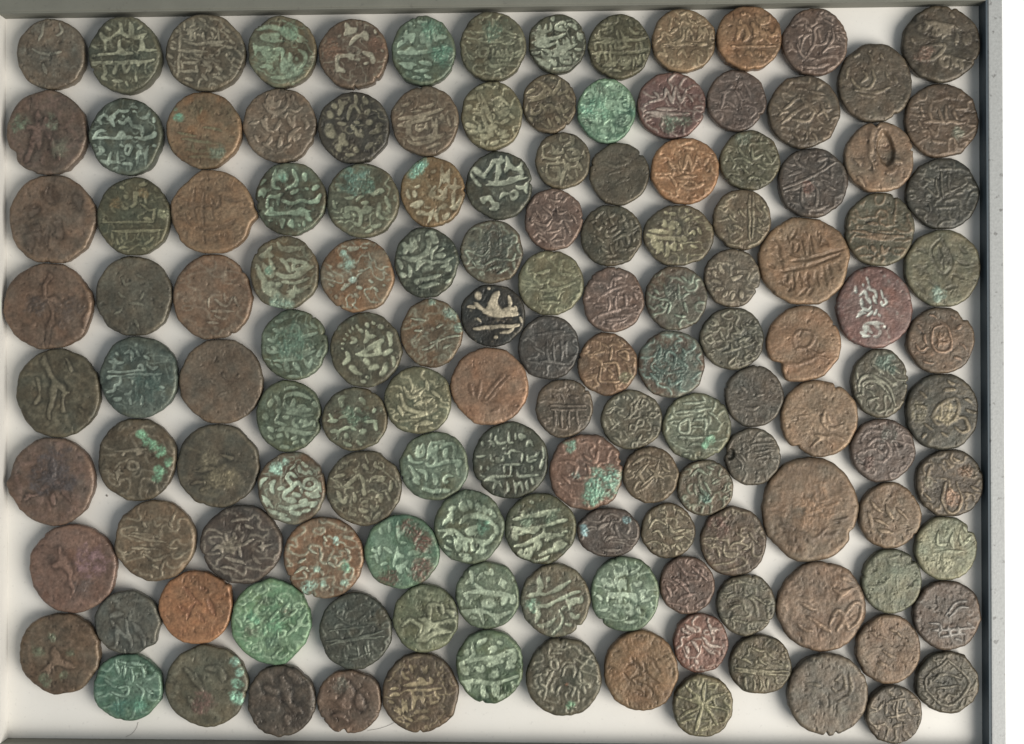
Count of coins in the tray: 139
